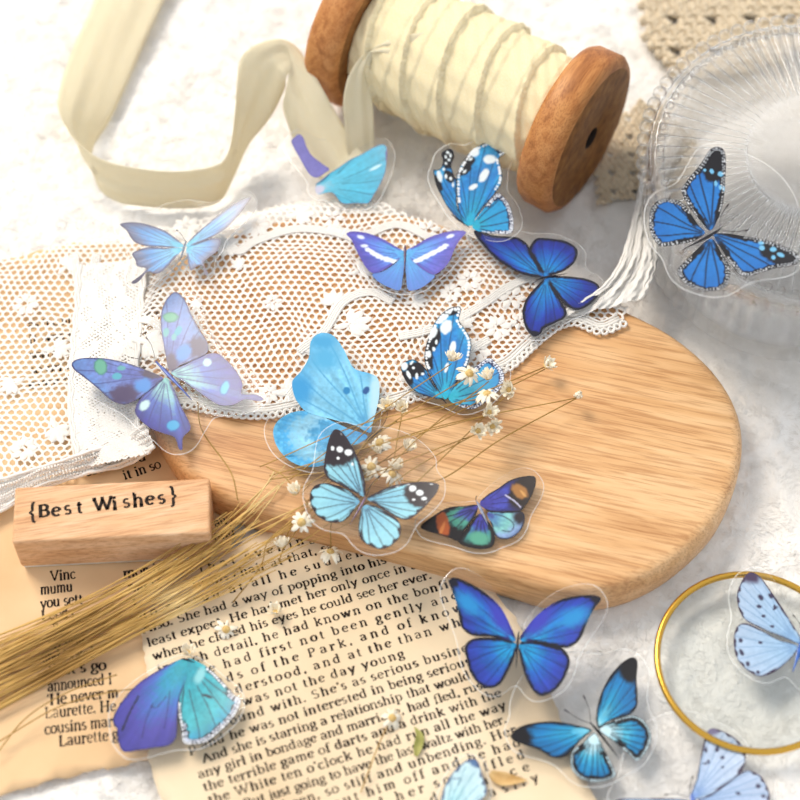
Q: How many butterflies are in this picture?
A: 17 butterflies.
